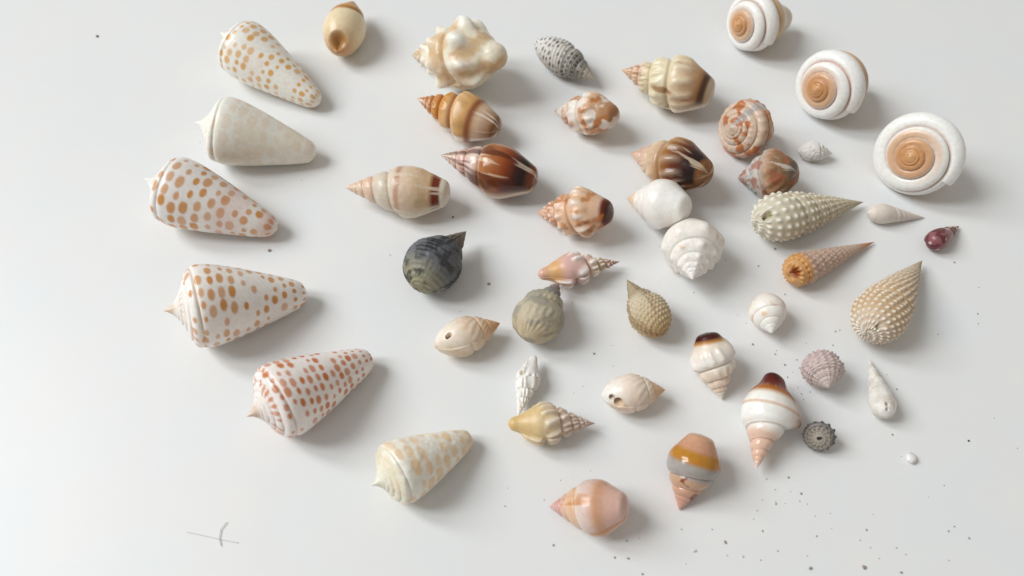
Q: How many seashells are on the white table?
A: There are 45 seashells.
